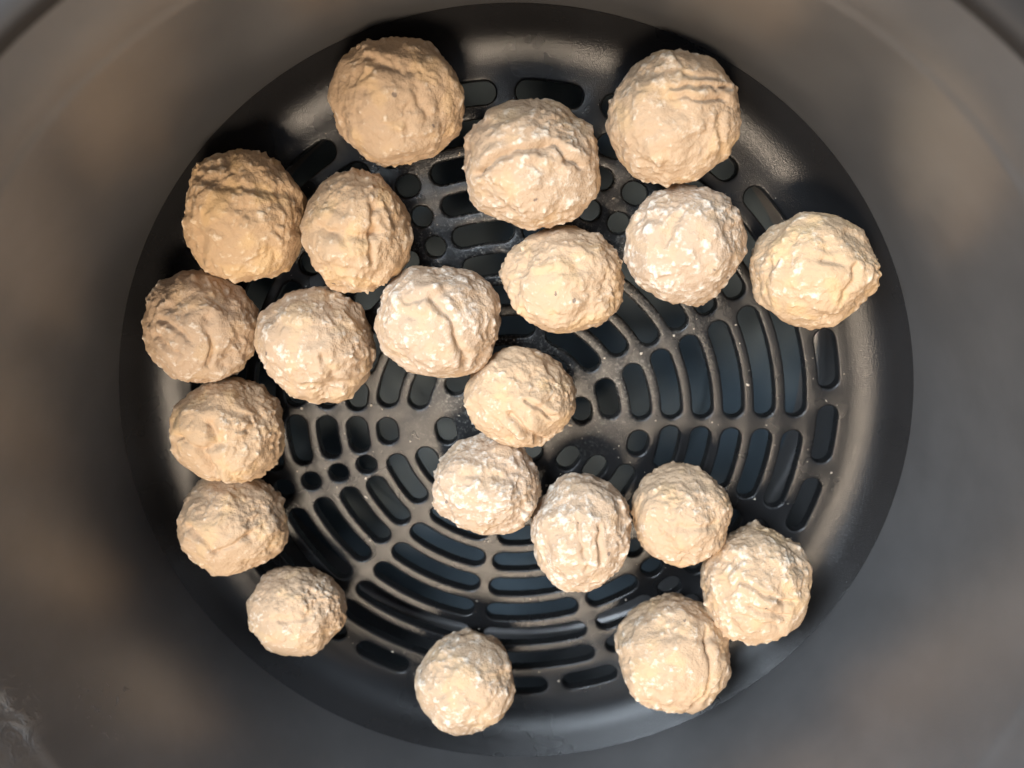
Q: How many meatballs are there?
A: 21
